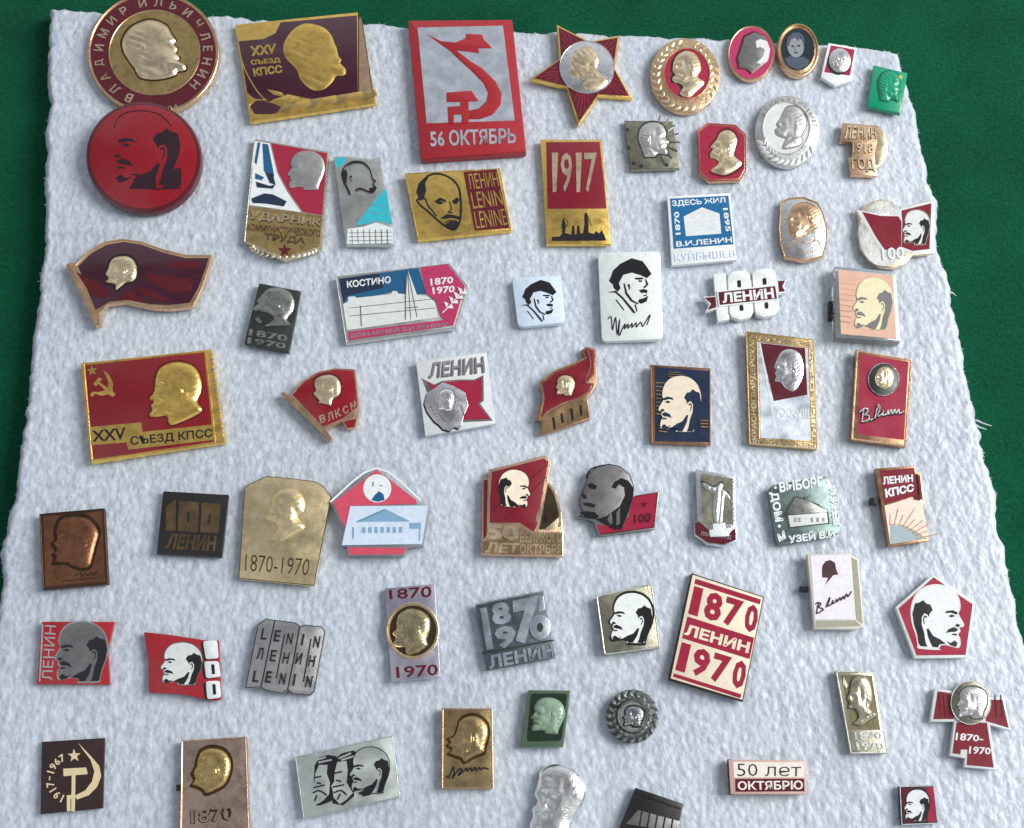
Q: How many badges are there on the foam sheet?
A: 65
